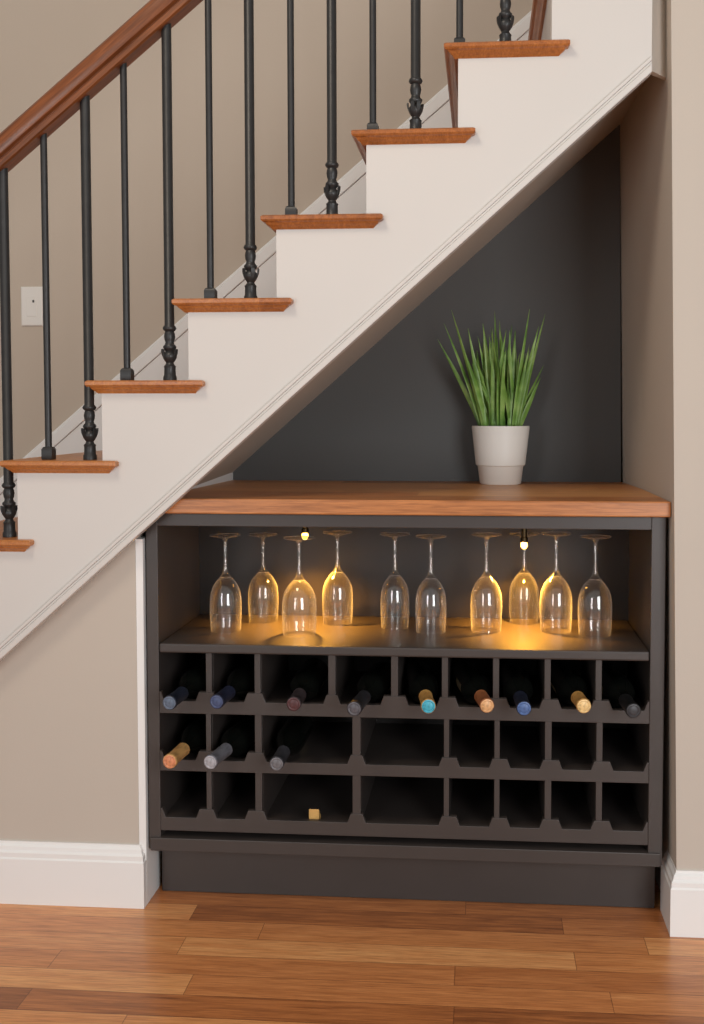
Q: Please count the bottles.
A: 12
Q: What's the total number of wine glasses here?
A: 10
